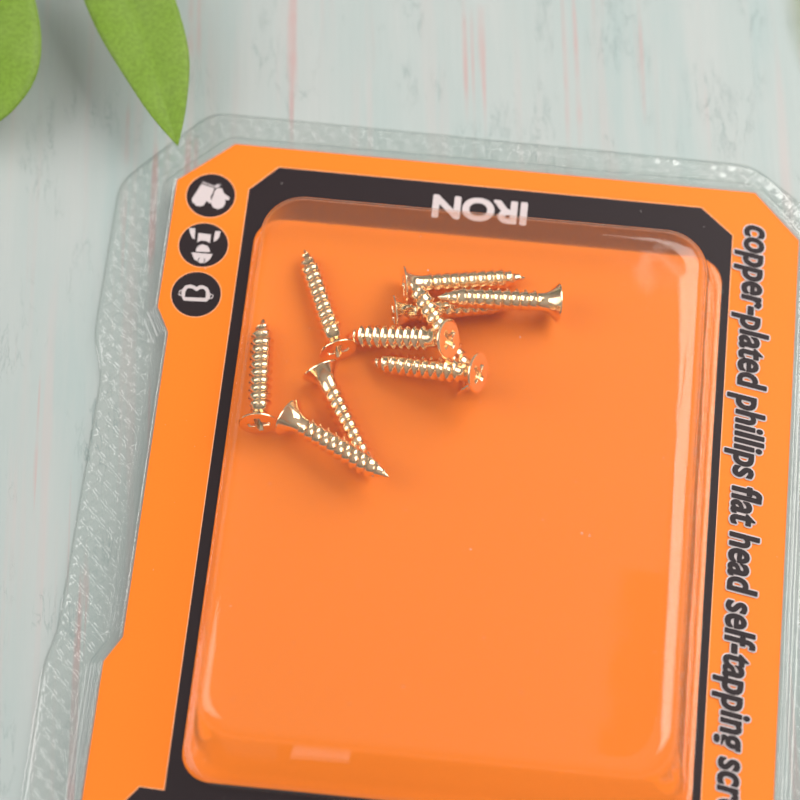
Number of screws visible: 10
